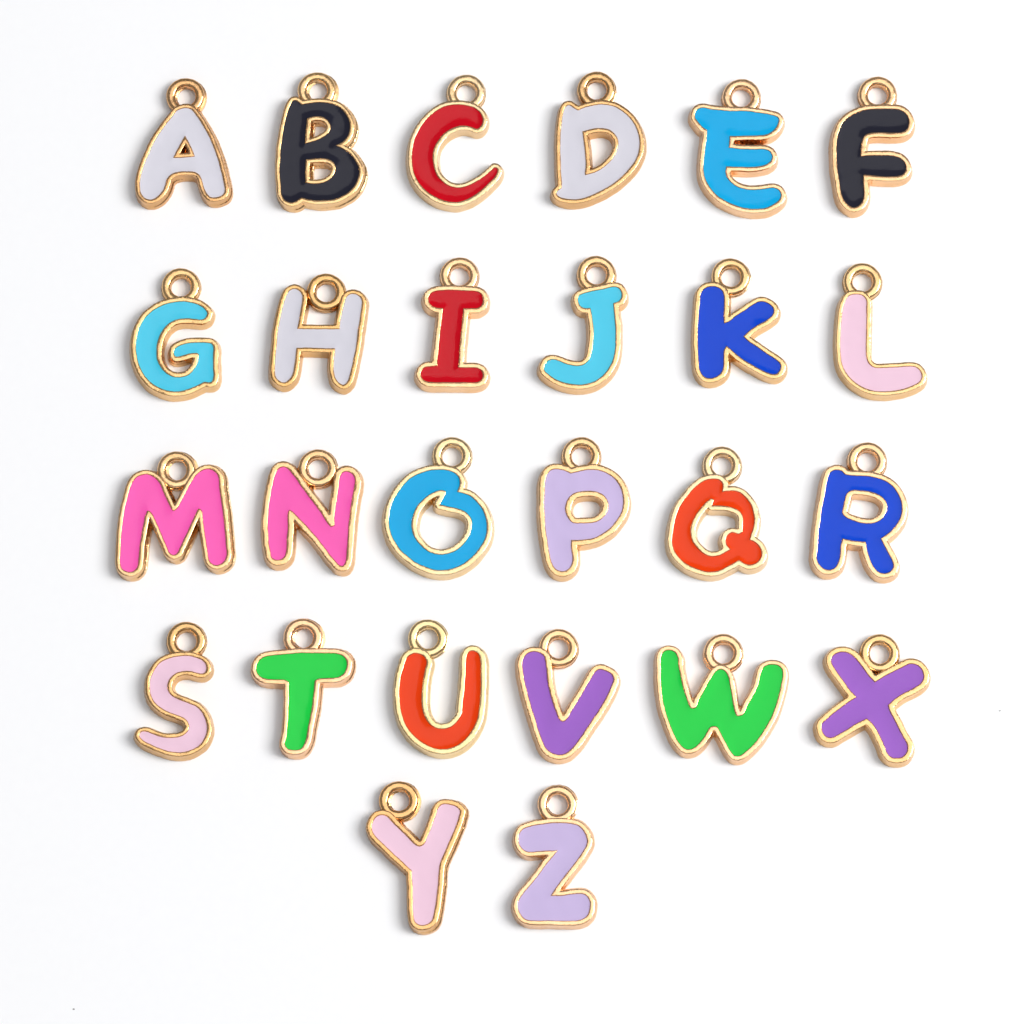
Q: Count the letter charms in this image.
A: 26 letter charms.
